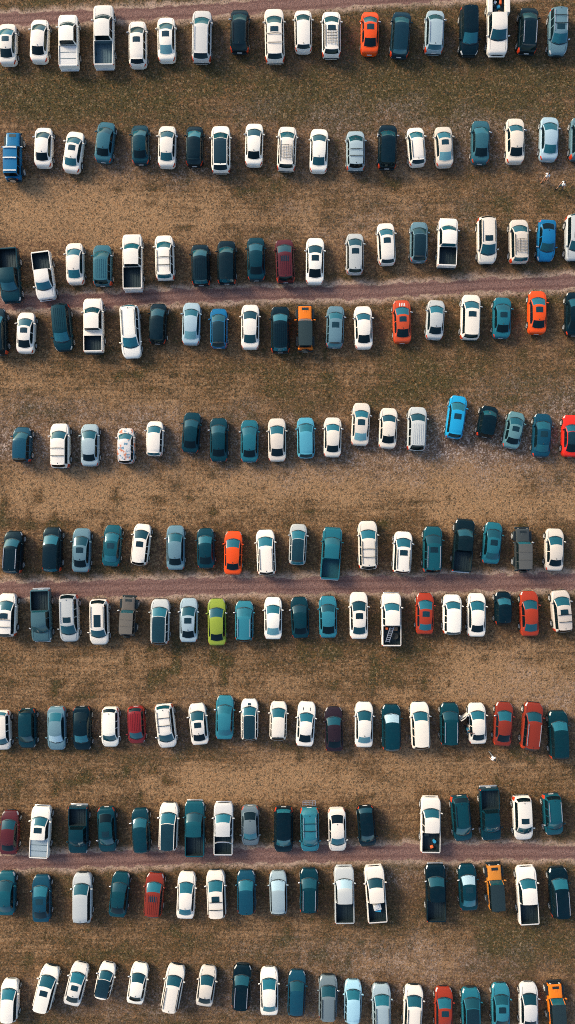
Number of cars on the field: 185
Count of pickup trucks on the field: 22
